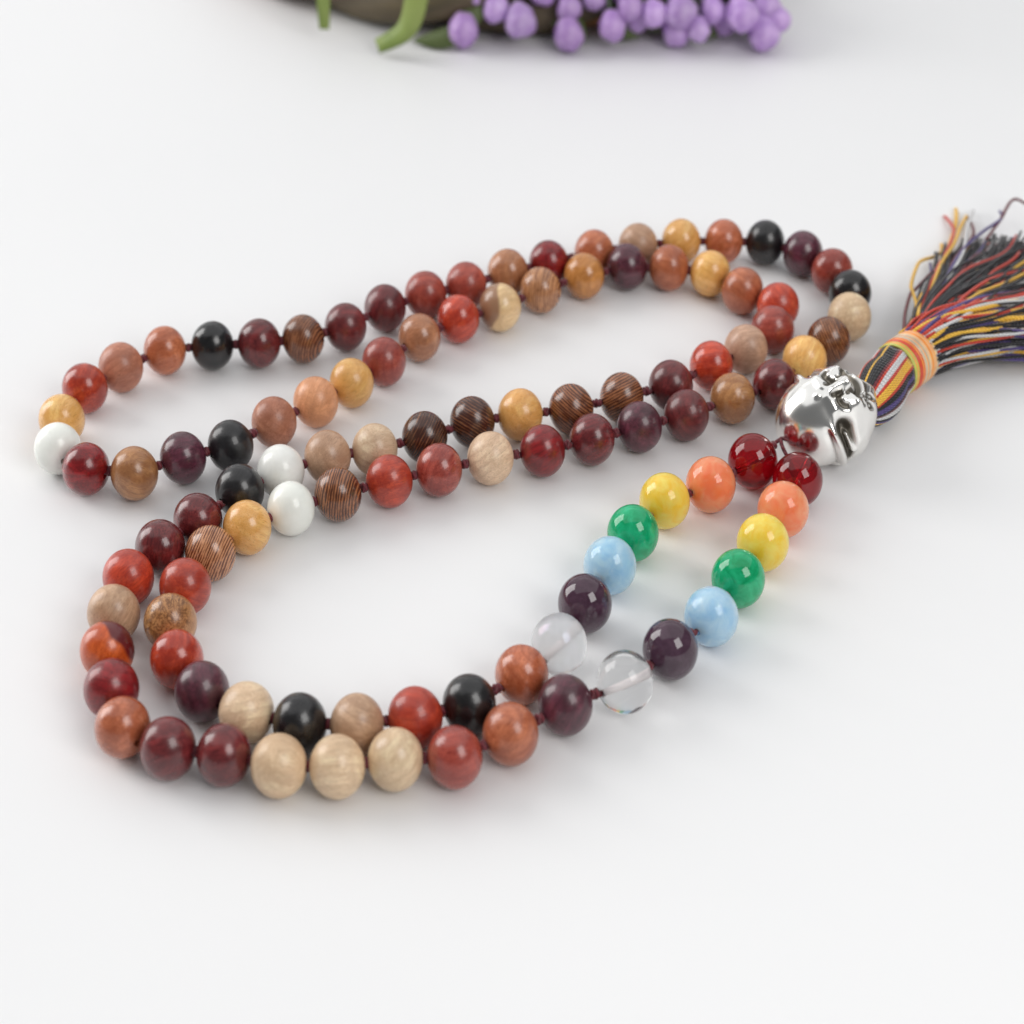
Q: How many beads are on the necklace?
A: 108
